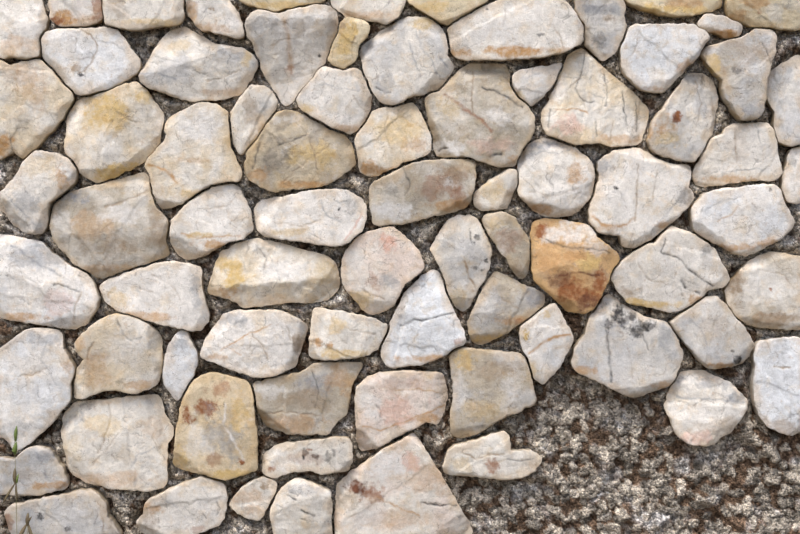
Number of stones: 76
